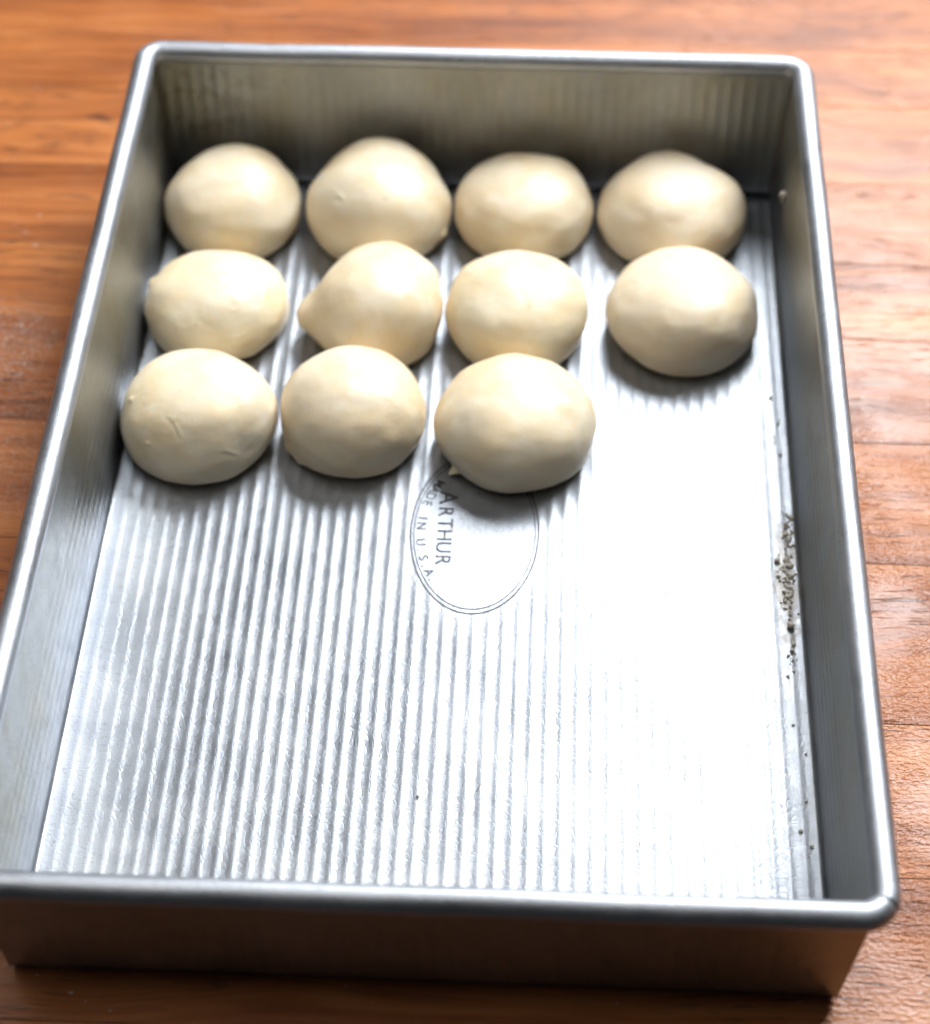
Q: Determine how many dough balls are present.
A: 11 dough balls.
